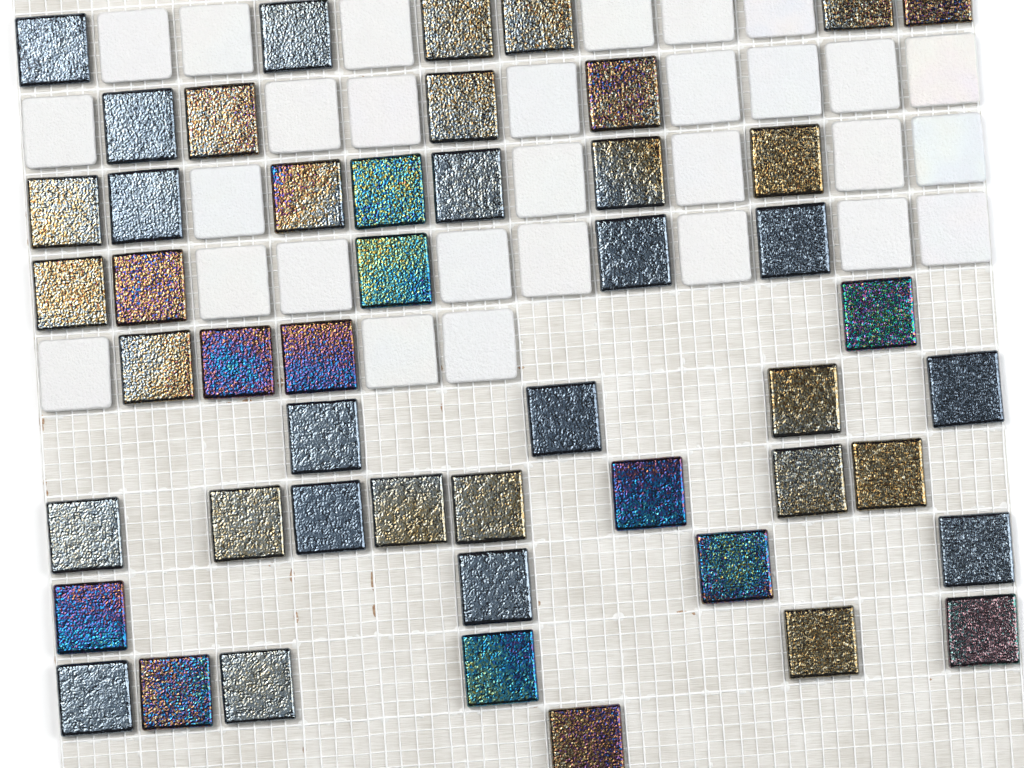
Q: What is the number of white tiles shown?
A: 29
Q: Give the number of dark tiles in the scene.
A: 49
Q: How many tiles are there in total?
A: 78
